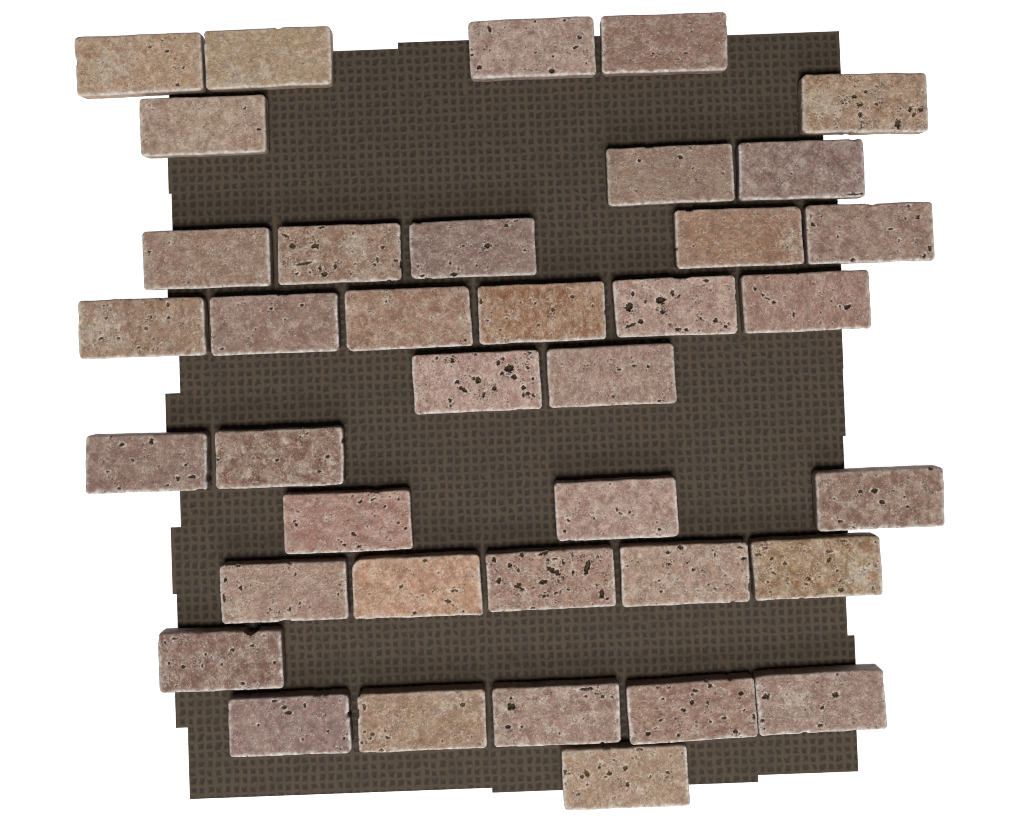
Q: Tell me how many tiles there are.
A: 38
